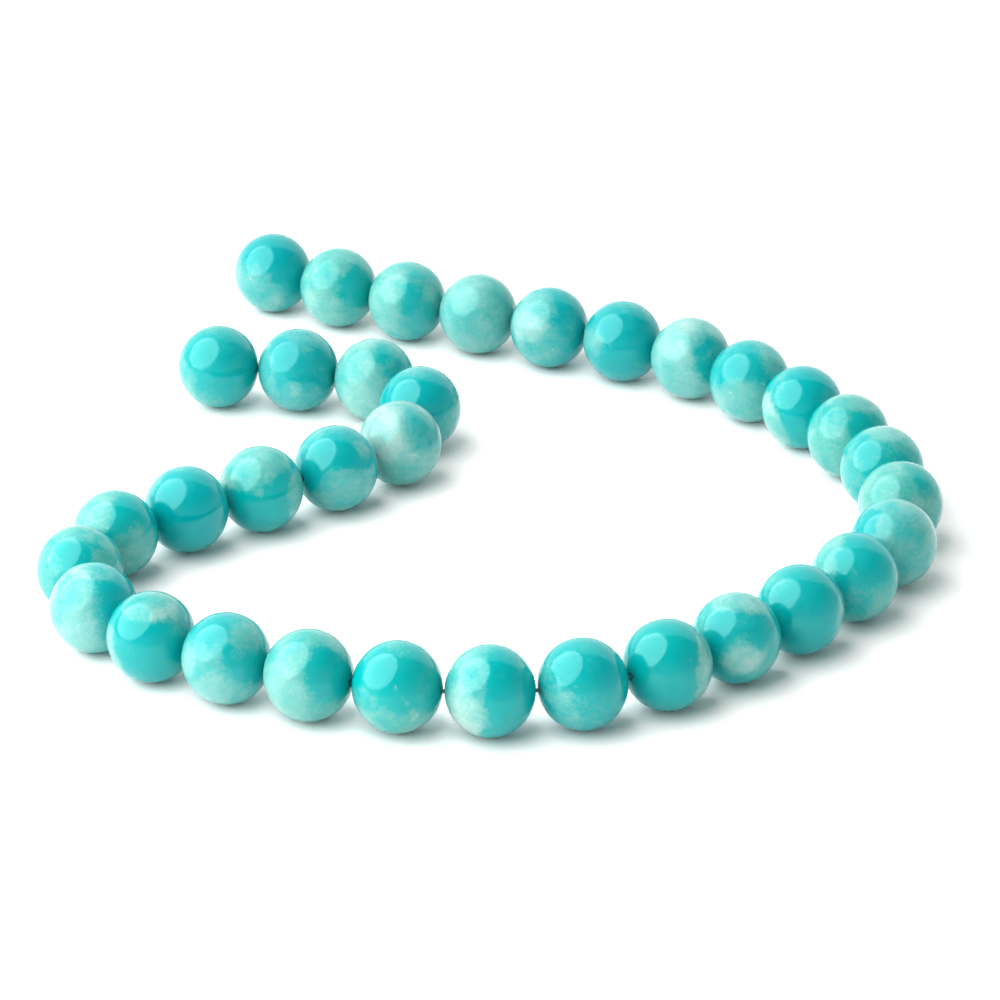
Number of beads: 34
